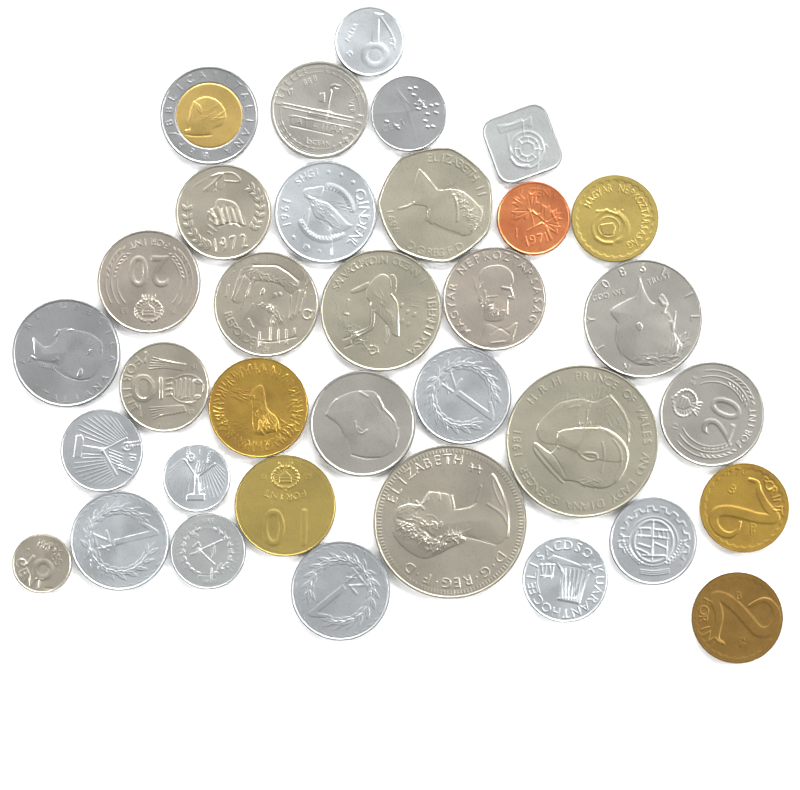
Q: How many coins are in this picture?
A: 34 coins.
